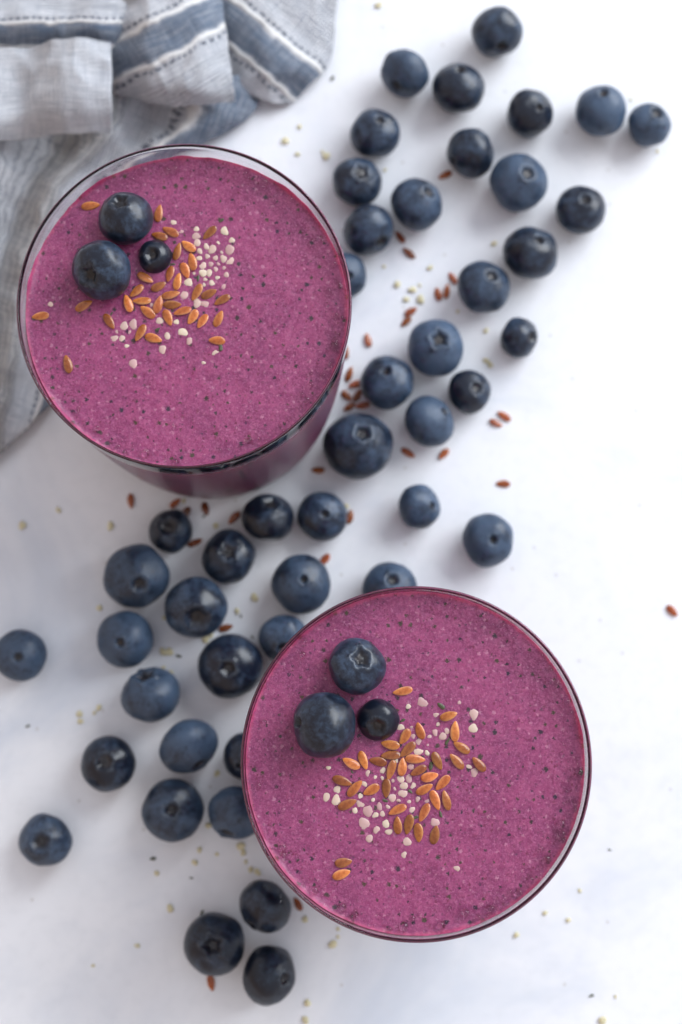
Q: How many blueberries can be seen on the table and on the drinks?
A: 52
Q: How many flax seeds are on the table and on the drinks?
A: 106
